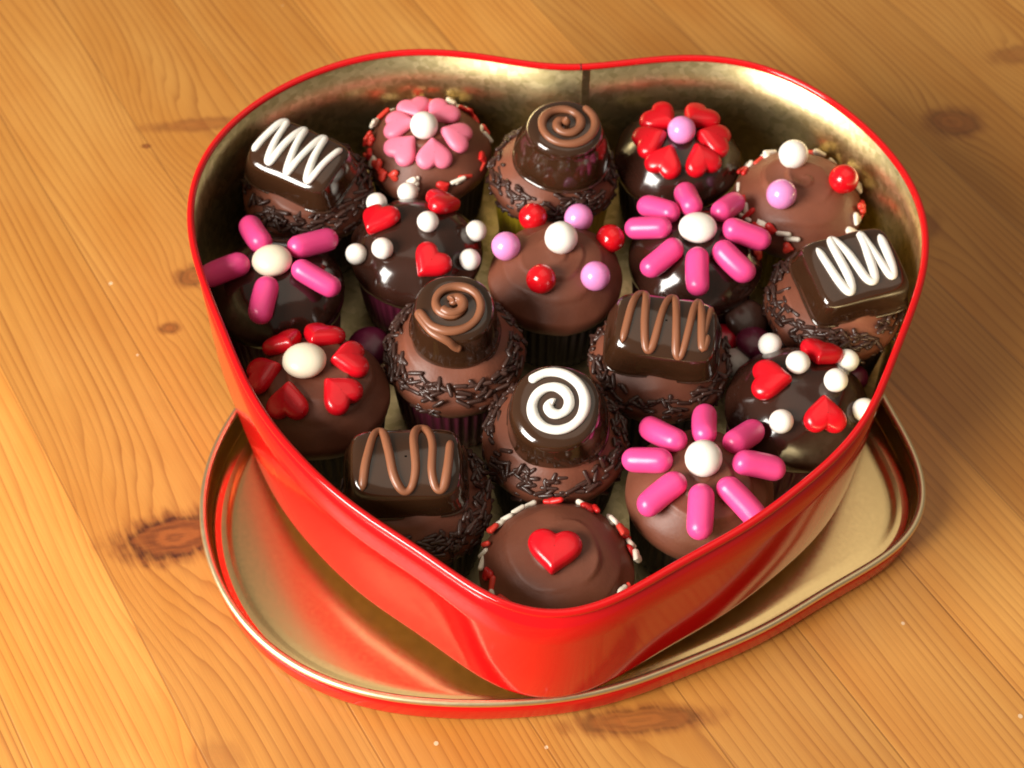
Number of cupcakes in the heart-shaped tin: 18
